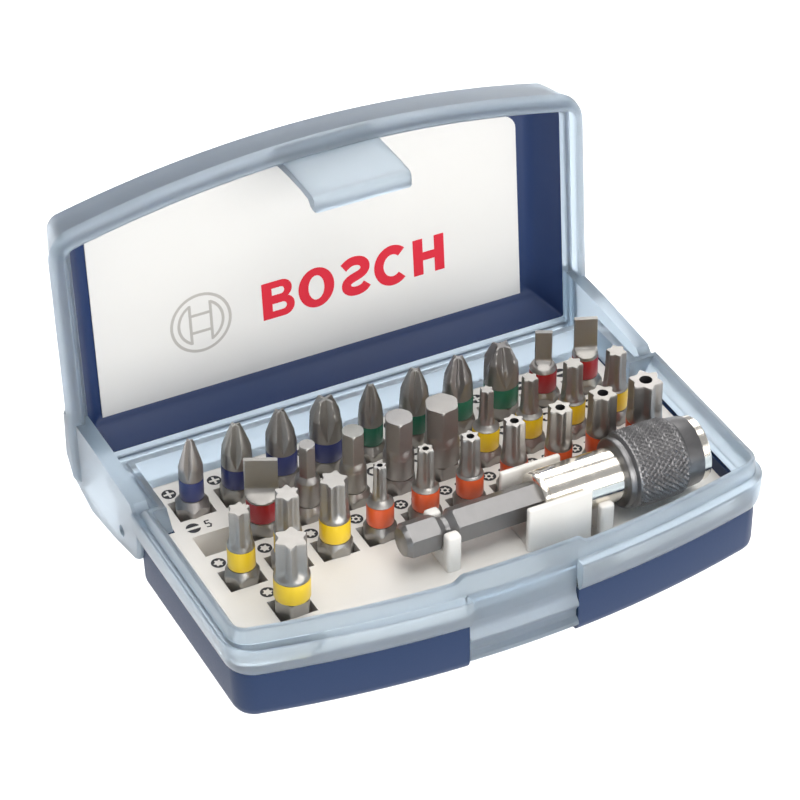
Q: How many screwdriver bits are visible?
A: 30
